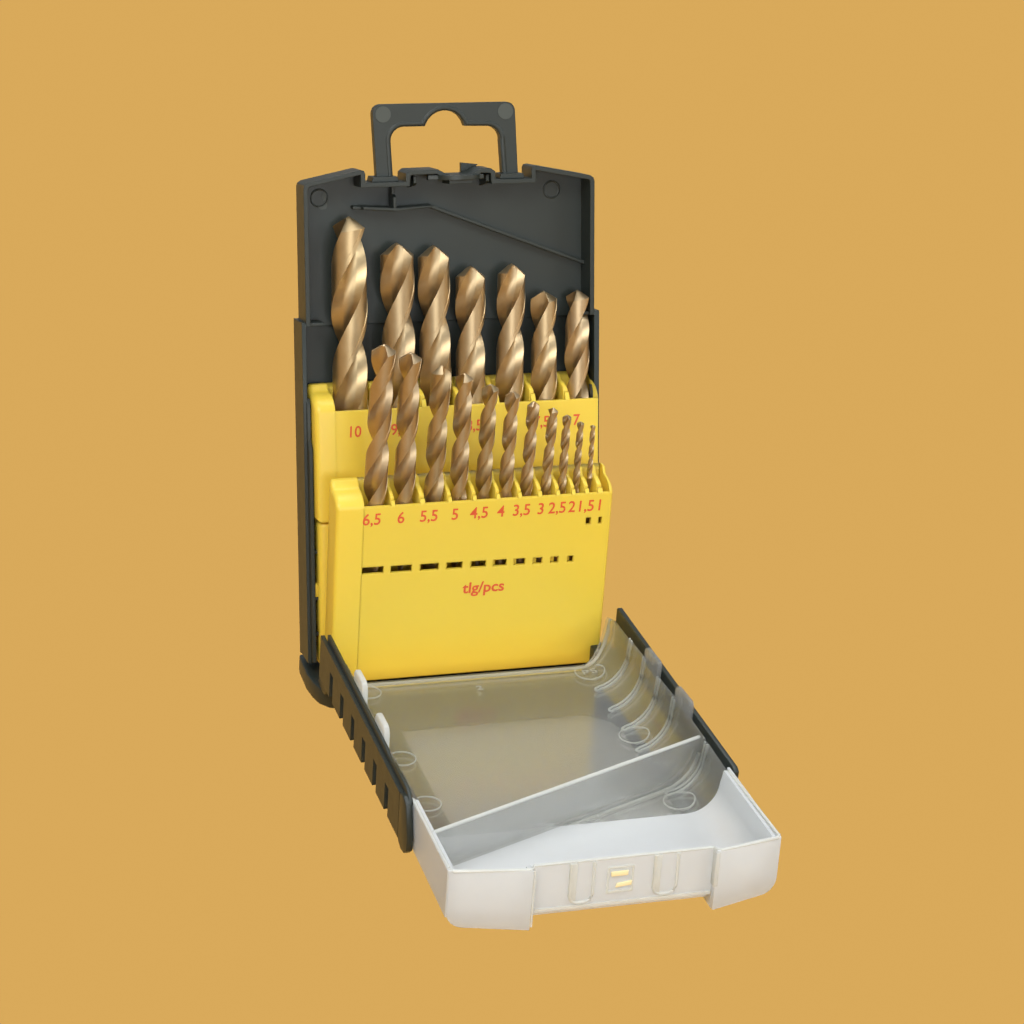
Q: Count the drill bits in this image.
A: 18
